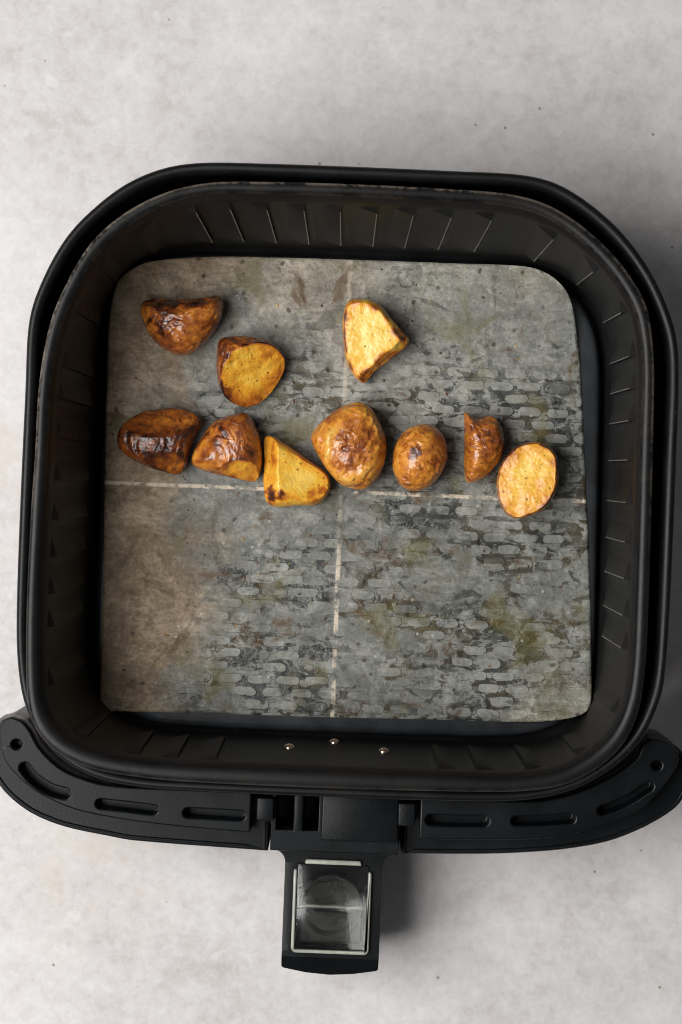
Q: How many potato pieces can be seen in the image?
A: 10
